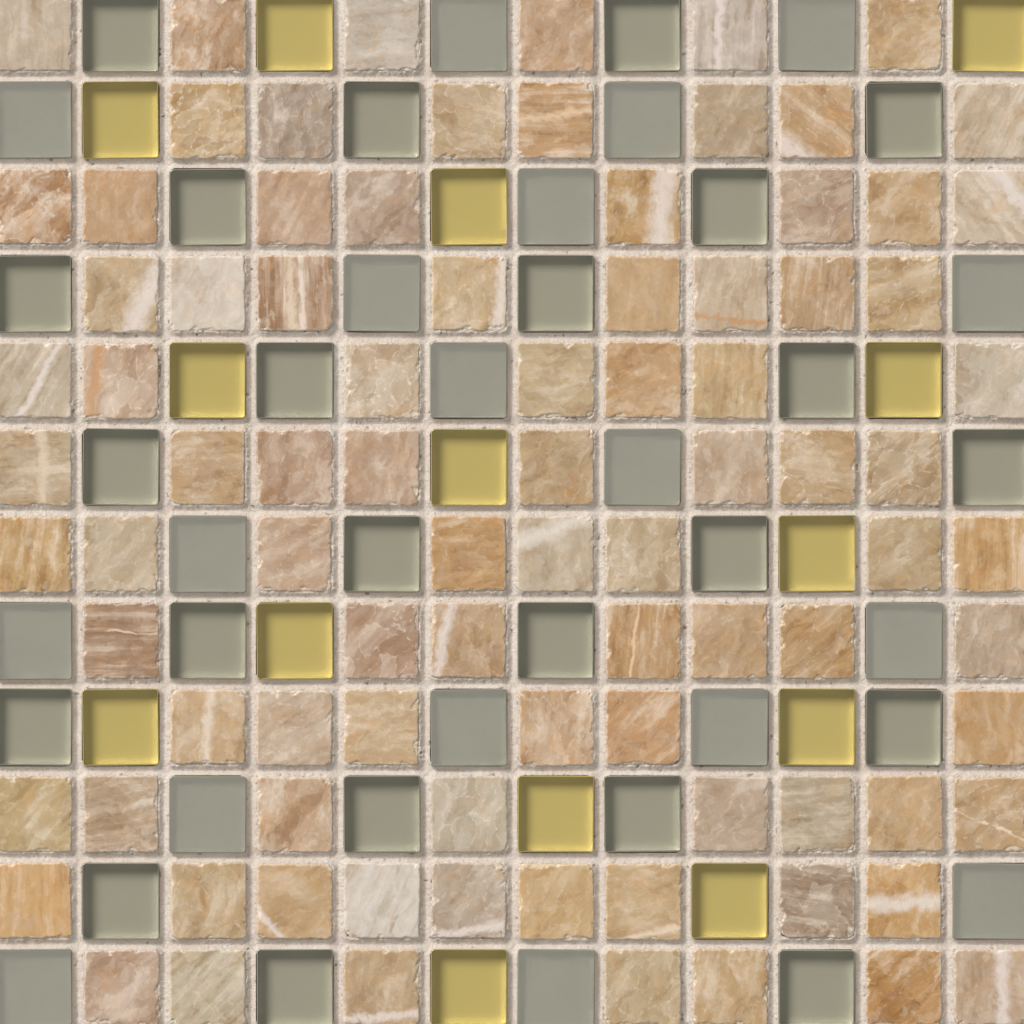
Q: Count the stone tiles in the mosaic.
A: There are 89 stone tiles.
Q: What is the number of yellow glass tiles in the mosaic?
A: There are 14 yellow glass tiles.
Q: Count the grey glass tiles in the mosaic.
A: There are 41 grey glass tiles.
